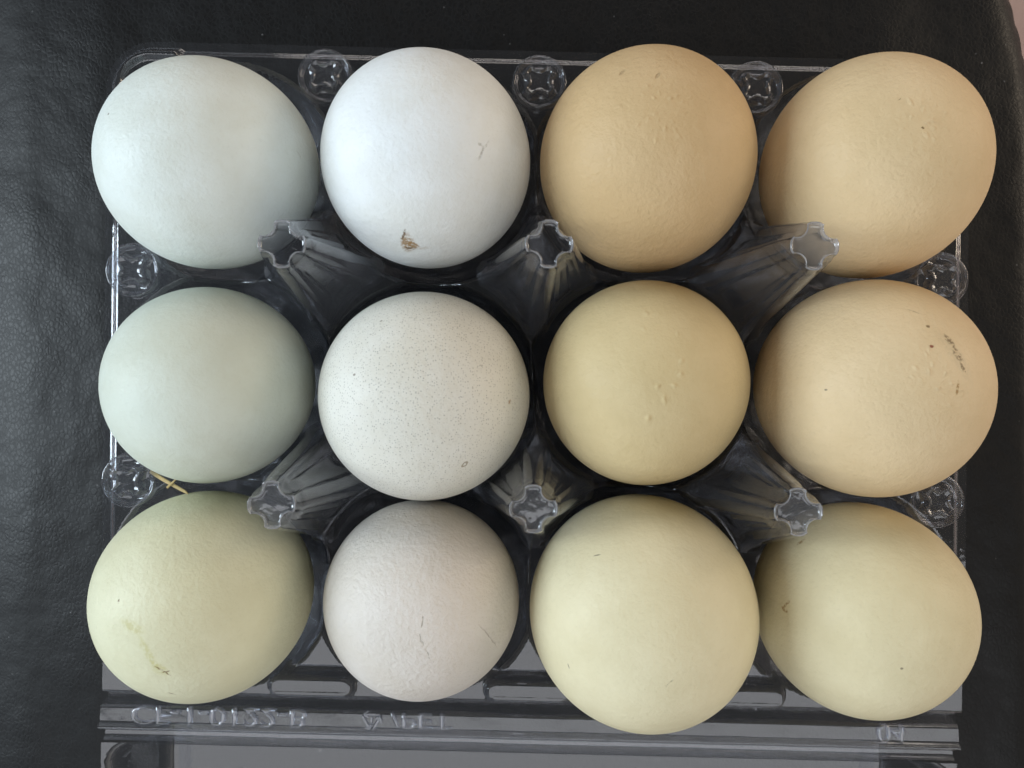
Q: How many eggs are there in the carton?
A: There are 12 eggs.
